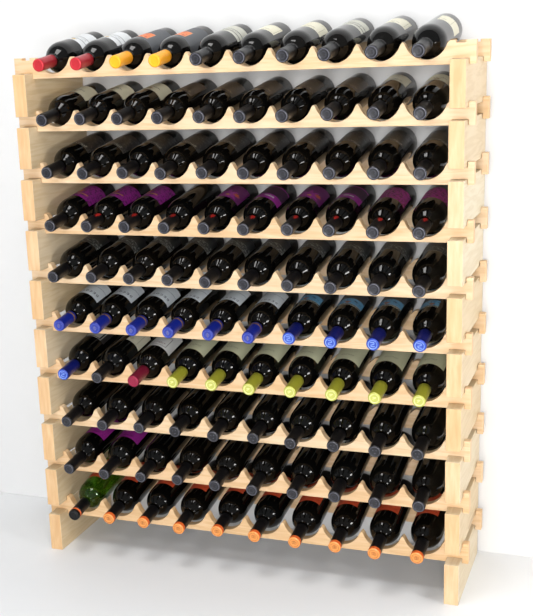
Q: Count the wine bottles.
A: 100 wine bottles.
